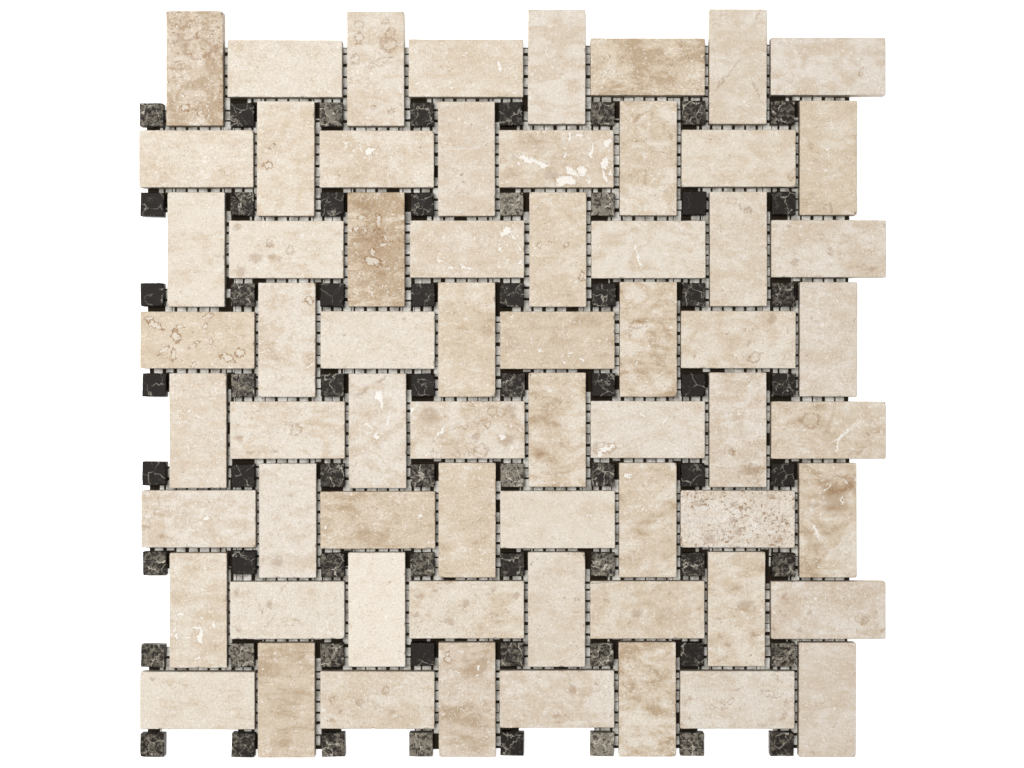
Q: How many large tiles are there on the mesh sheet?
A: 64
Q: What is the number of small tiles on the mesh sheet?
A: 64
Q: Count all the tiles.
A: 128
